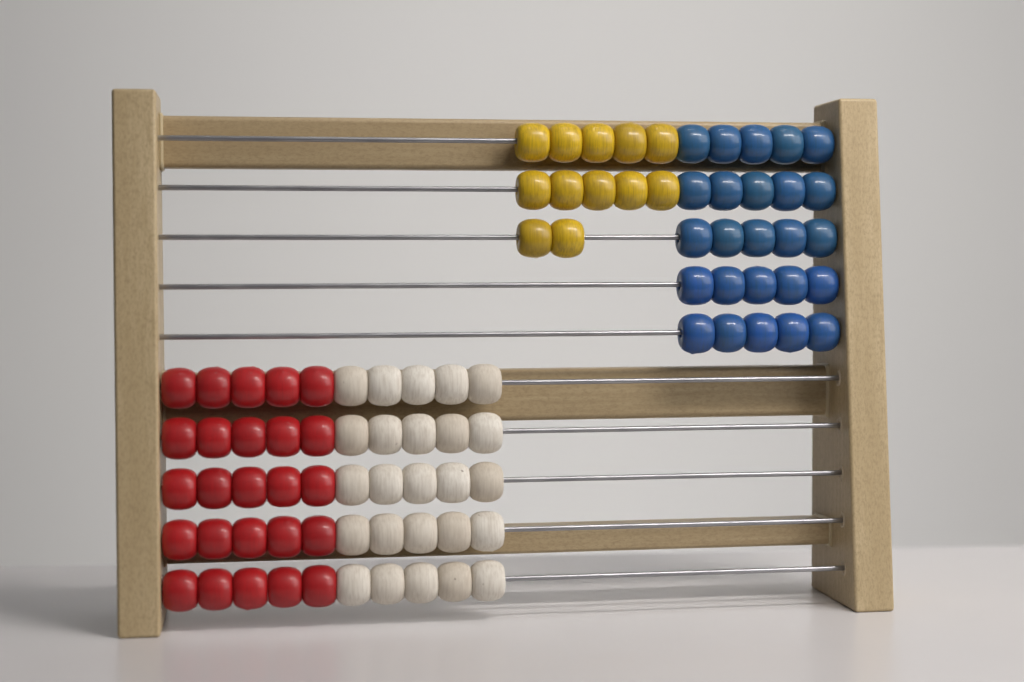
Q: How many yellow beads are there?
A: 12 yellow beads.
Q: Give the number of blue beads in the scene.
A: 25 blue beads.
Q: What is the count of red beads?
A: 25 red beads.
